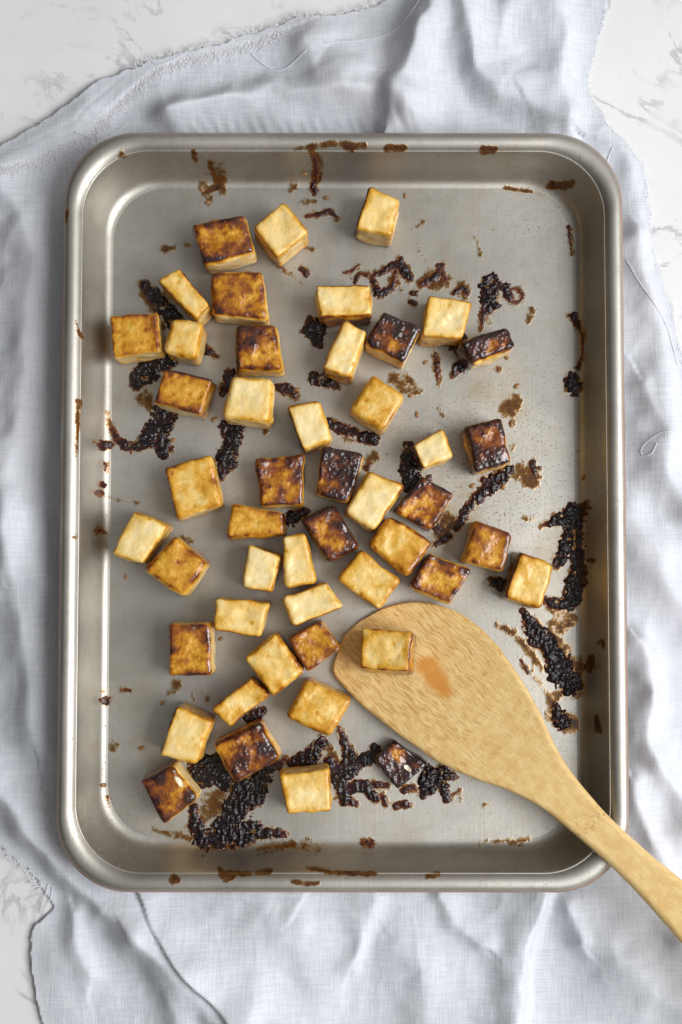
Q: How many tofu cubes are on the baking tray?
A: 48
